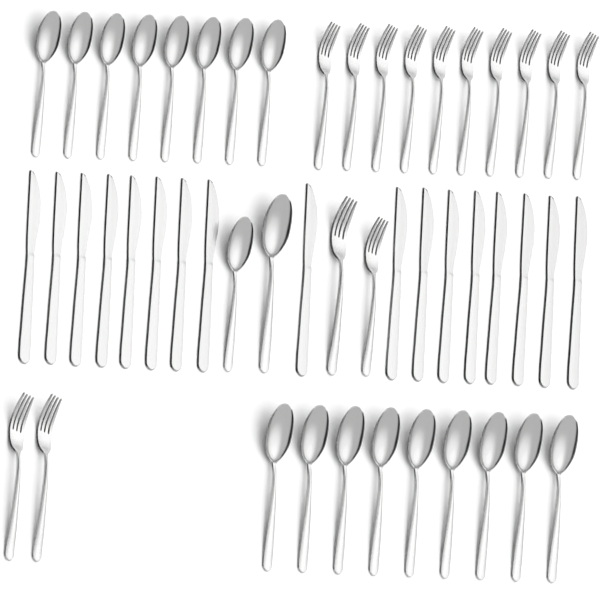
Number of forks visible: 14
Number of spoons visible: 19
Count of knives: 17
